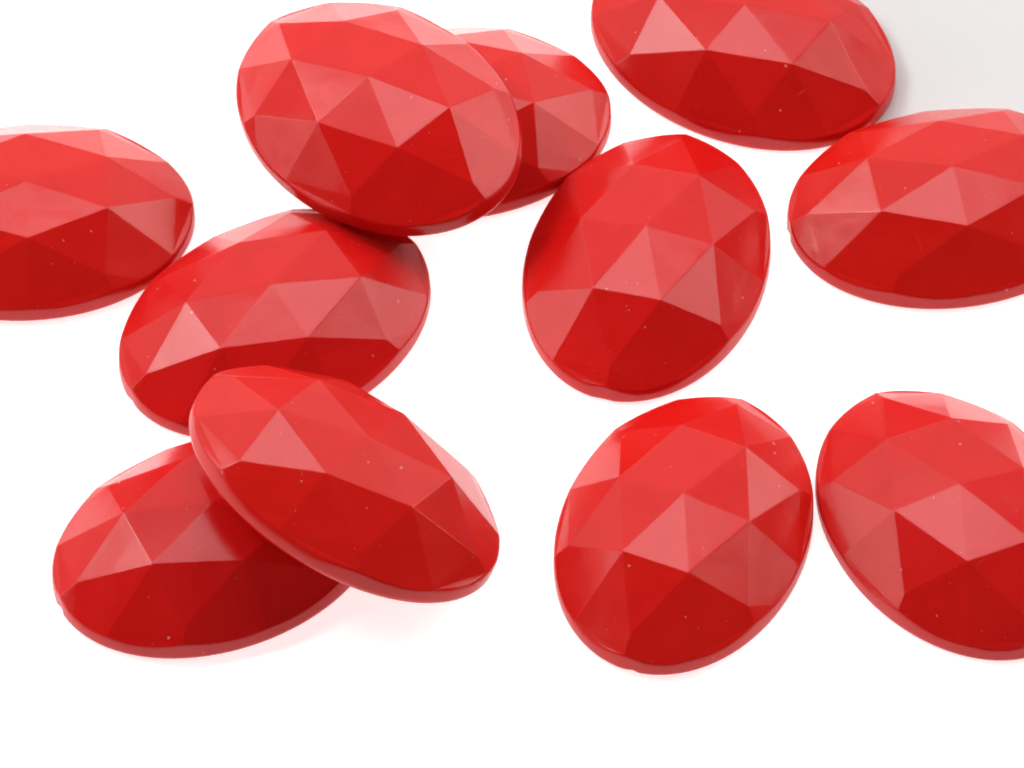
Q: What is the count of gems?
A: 11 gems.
